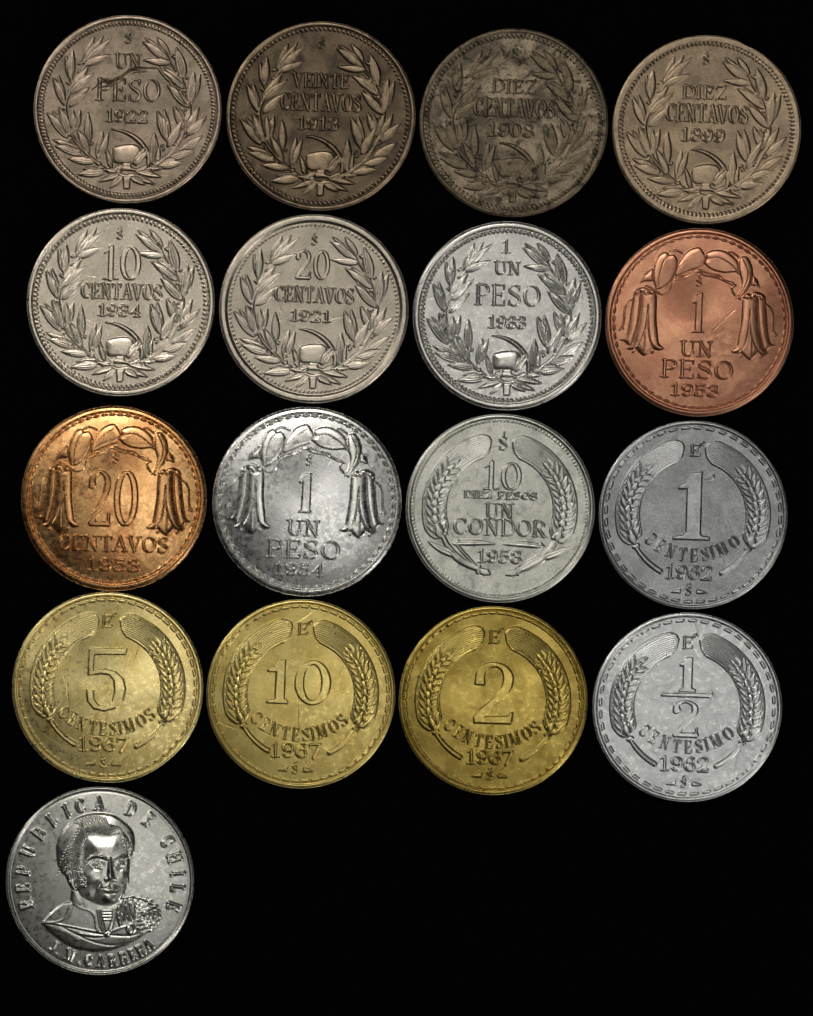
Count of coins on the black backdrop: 17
